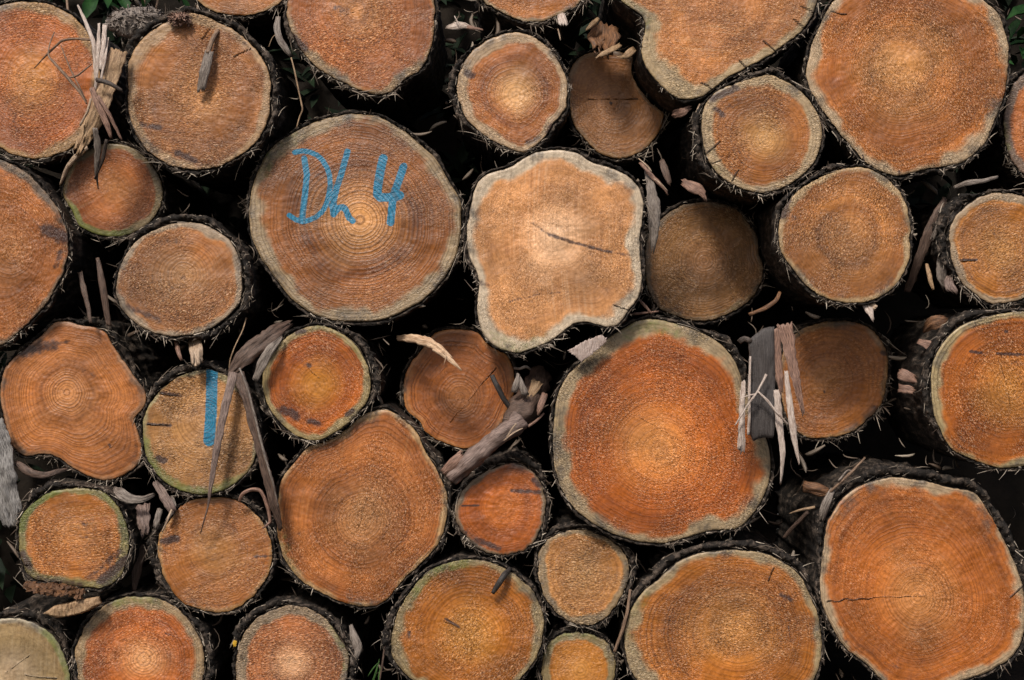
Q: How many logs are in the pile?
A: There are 38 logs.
